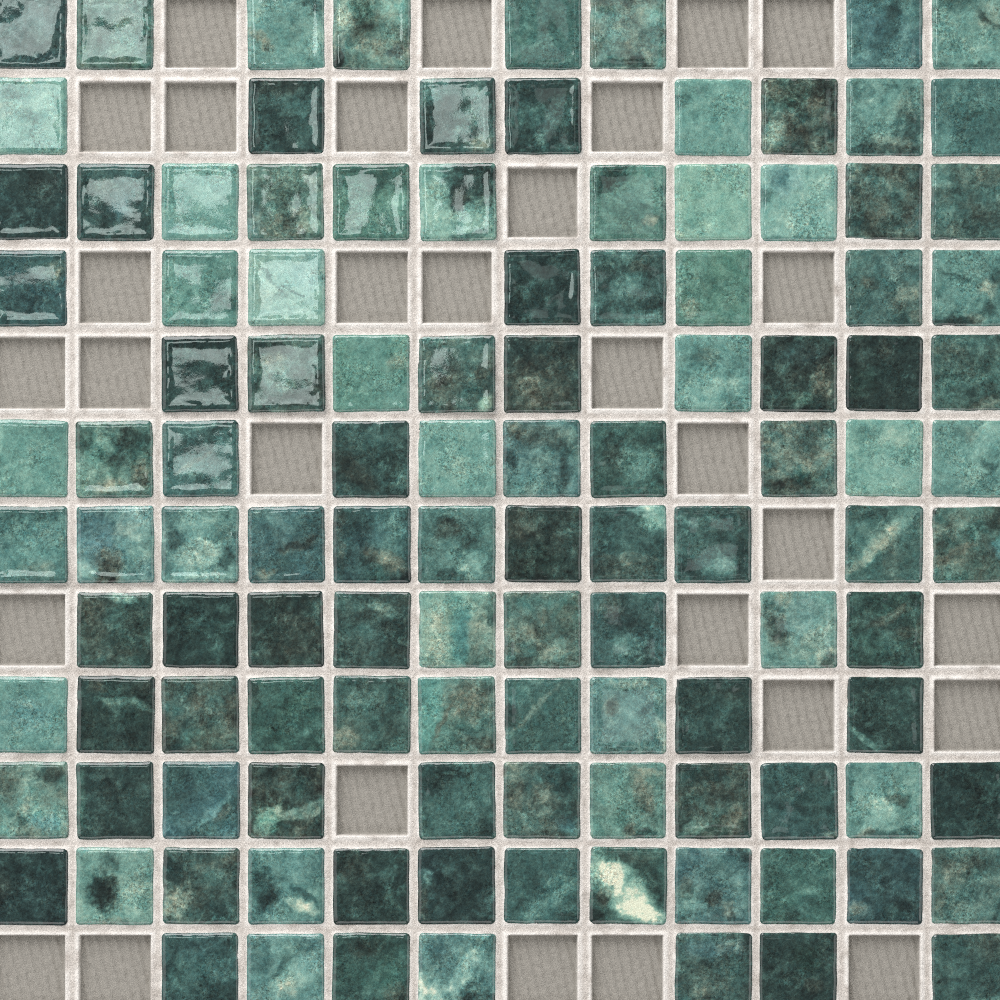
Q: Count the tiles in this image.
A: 114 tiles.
